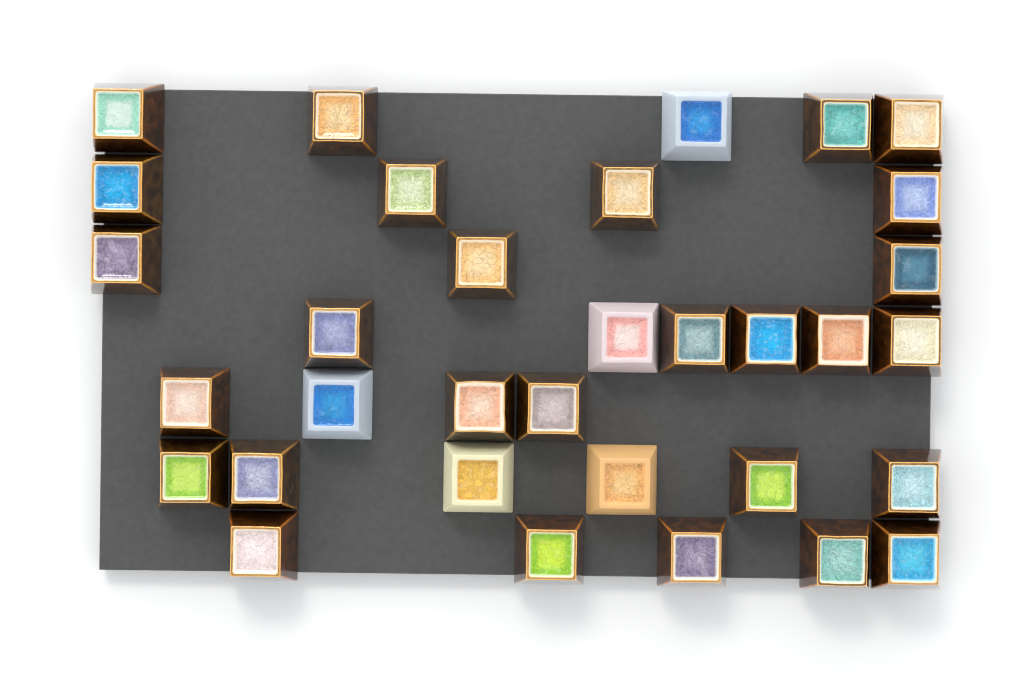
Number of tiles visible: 33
